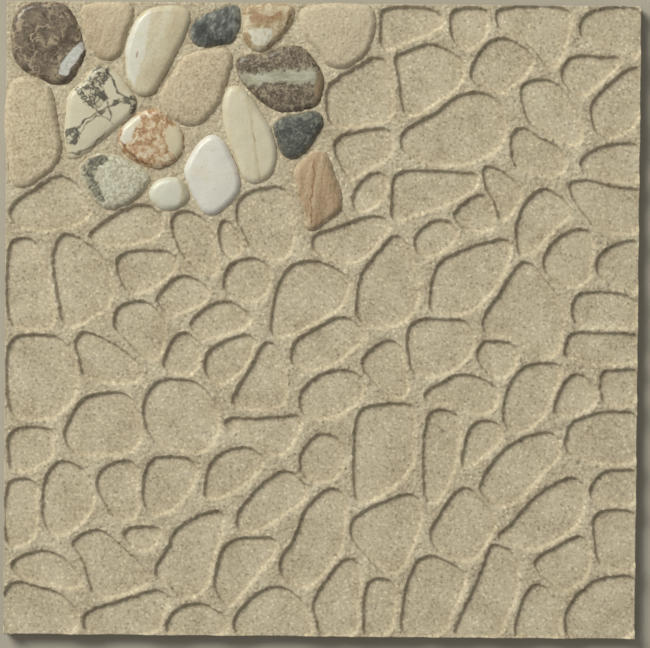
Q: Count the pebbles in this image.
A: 17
